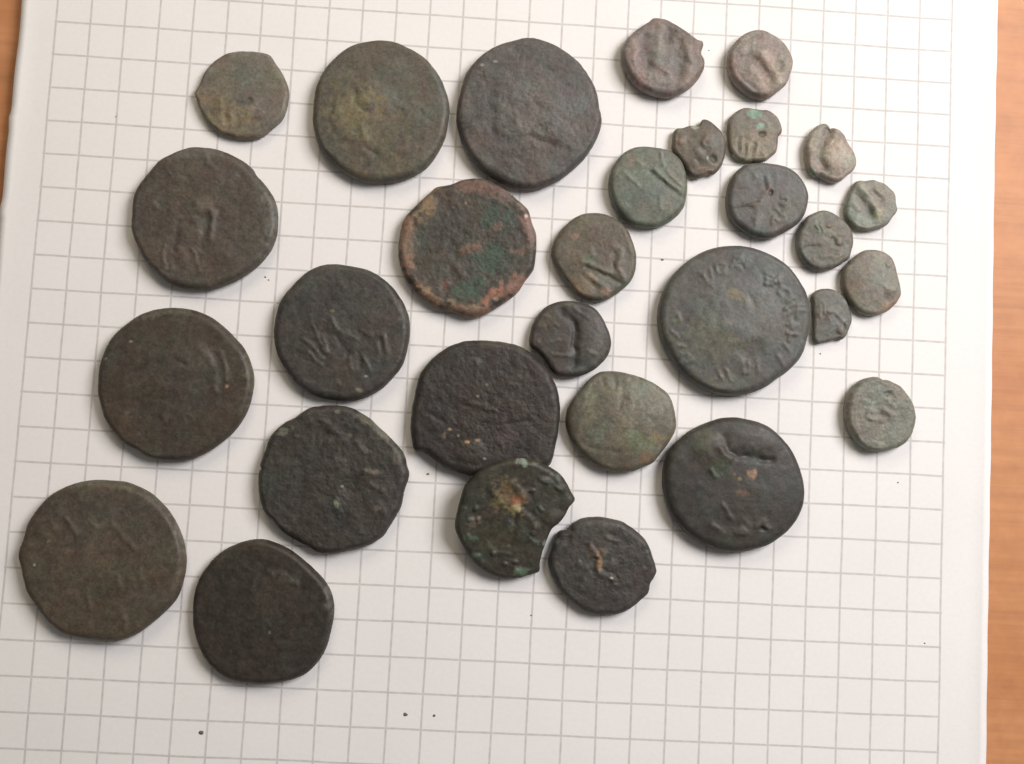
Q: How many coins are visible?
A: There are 30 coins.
